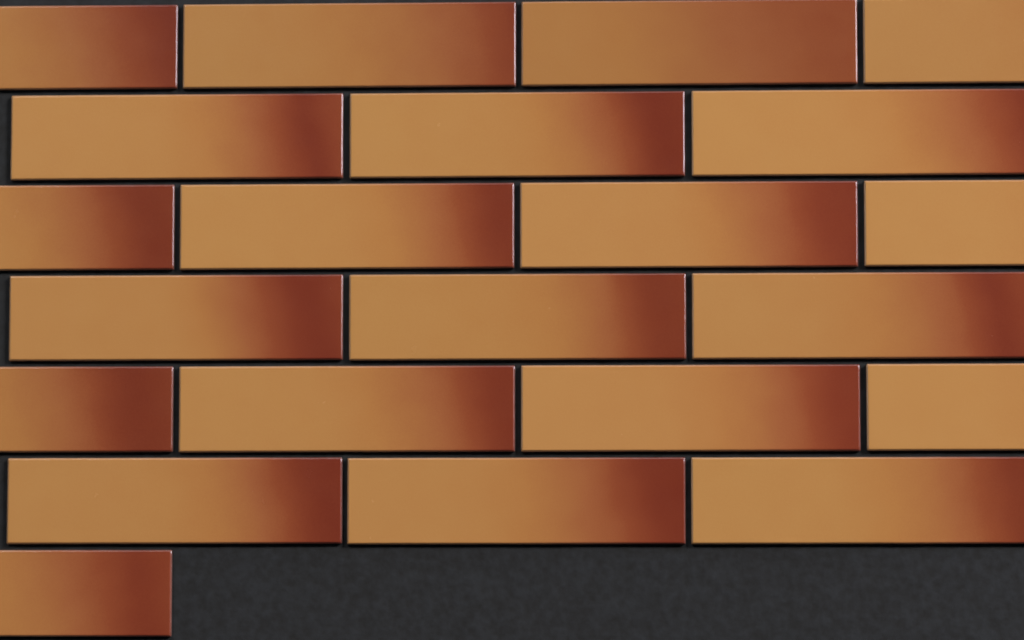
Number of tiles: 22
